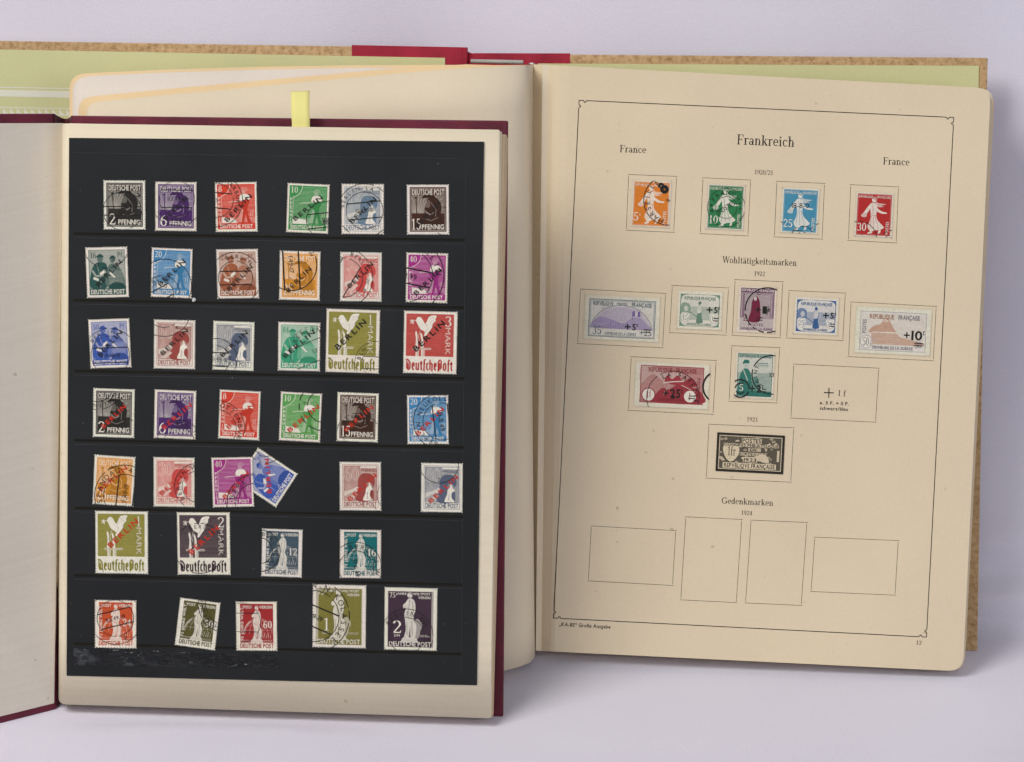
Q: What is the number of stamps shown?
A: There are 51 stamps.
